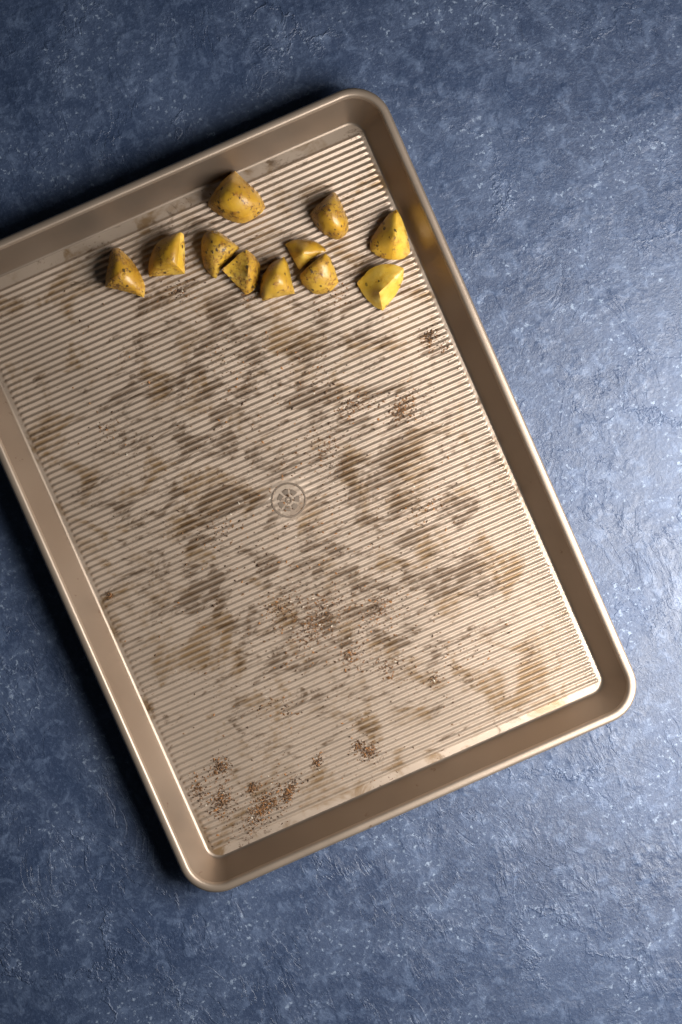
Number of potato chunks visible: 11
